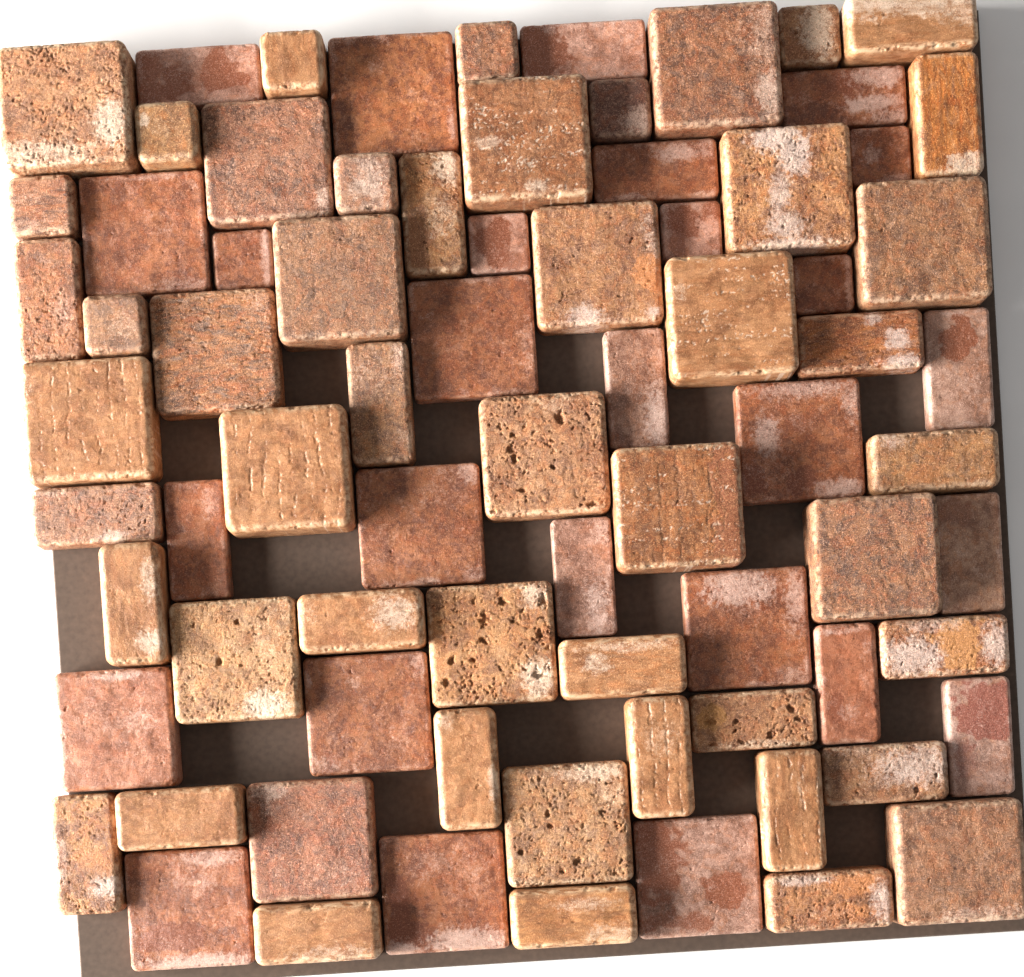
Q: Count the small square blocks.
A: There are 13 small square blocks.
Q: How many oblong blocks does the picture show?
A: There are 33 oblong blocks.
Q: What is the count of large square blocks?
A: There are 31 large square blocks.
